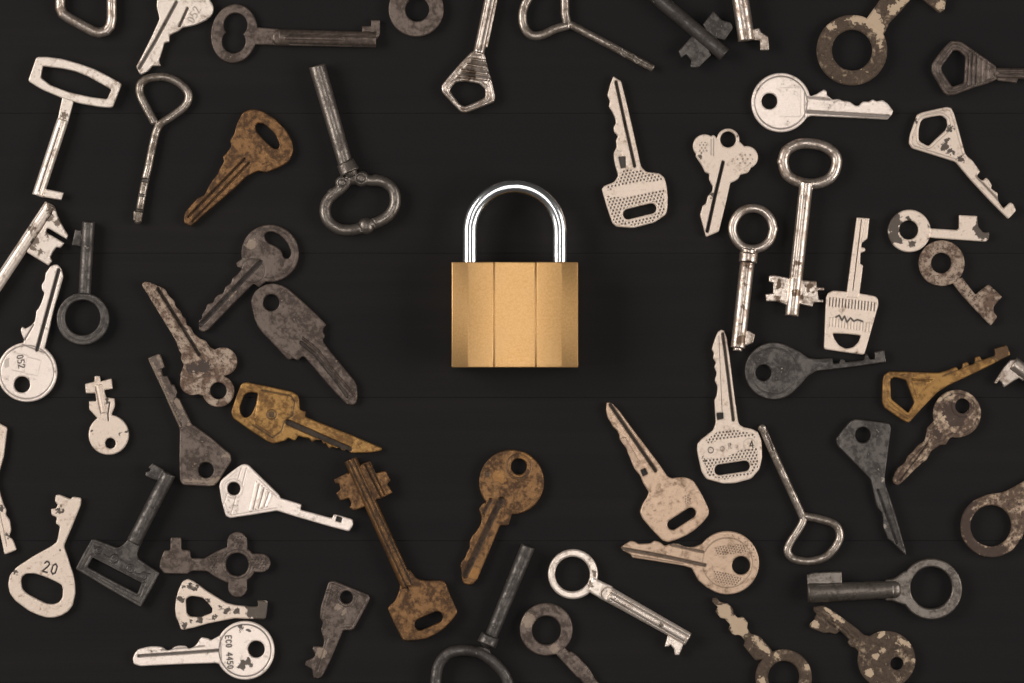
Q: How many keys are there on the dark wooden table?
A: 58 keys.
